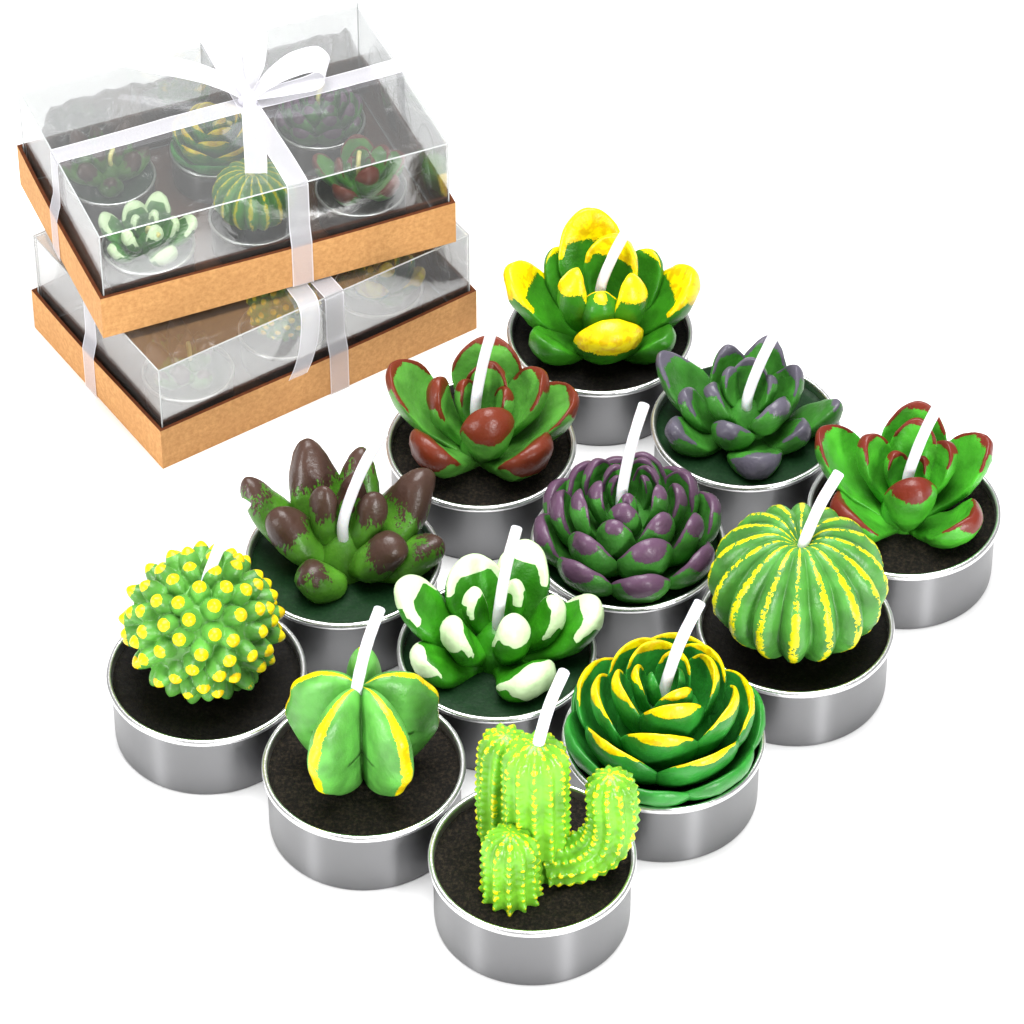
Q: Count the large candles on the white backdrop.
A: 12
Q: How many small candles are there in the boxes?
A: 9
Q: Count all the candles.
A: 21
